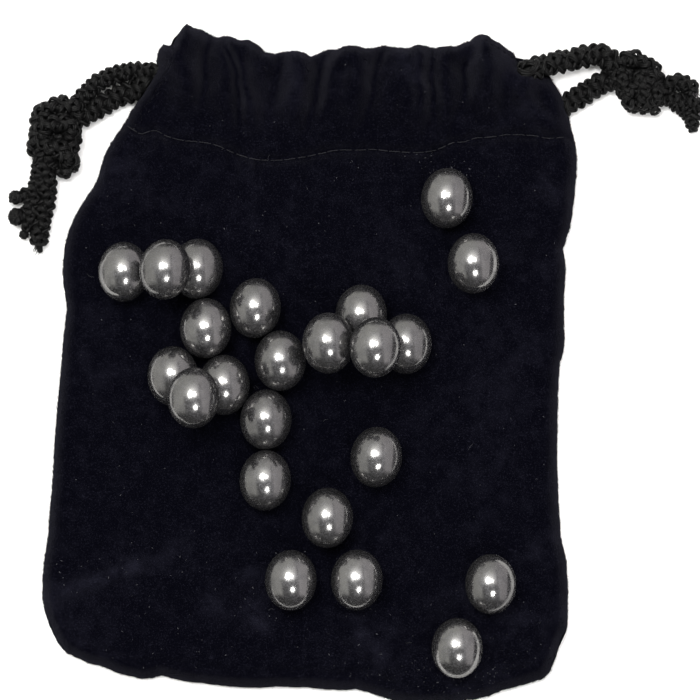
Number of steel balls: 23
